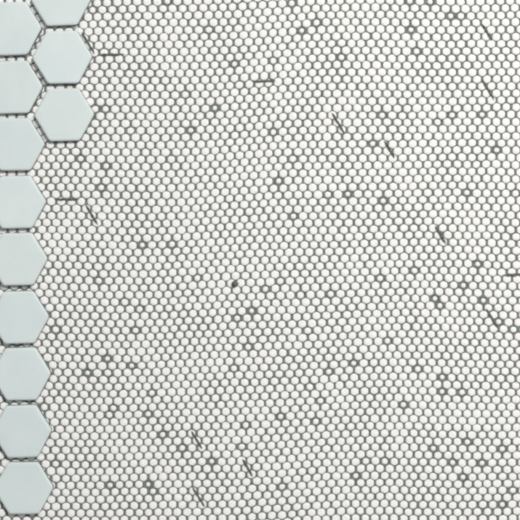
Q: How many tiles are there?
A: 12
